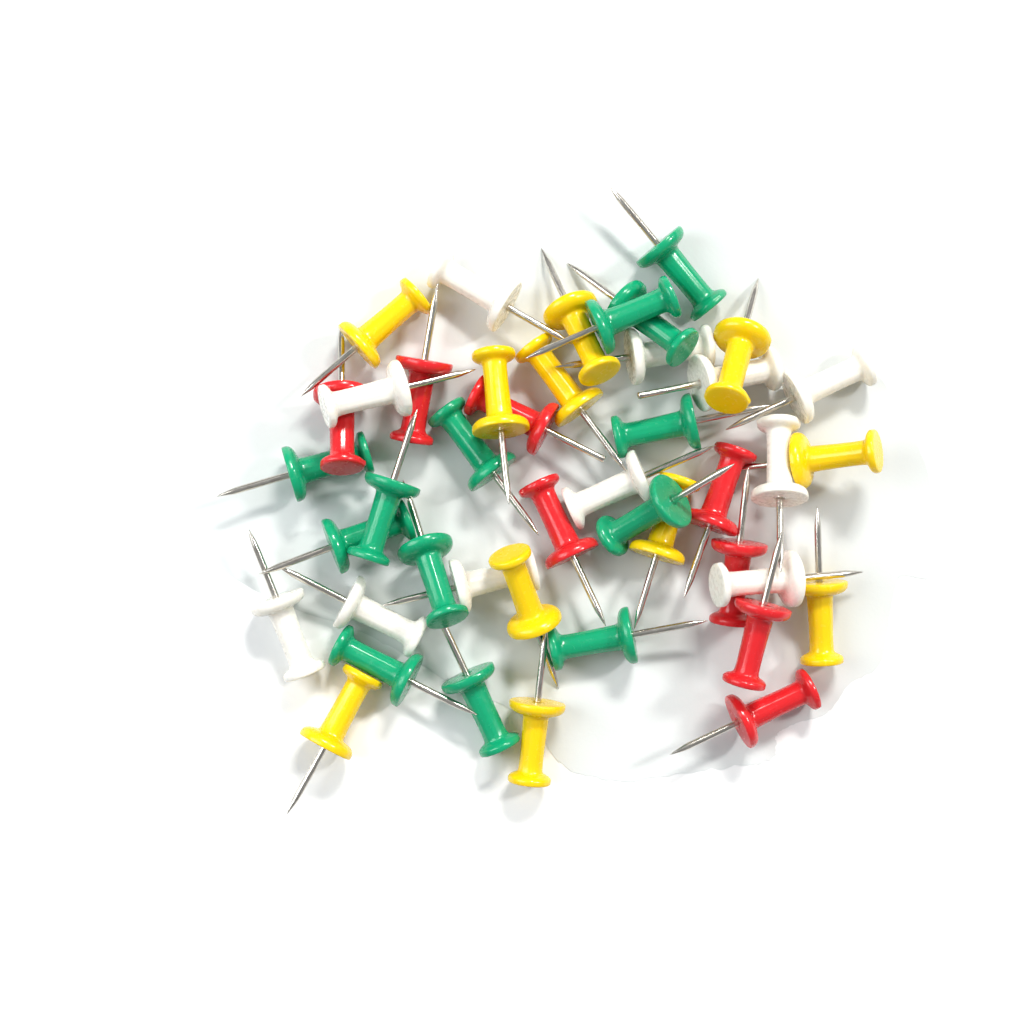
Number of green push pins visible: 13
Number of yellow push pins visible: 11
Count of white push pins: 11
